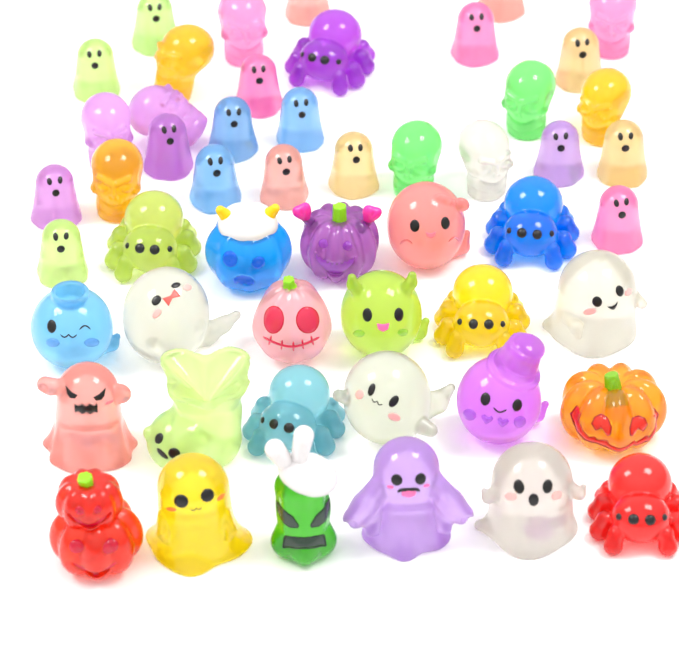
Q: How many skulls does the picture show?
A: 10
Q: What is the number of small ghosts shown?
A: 18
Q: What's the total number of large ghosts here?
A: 12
